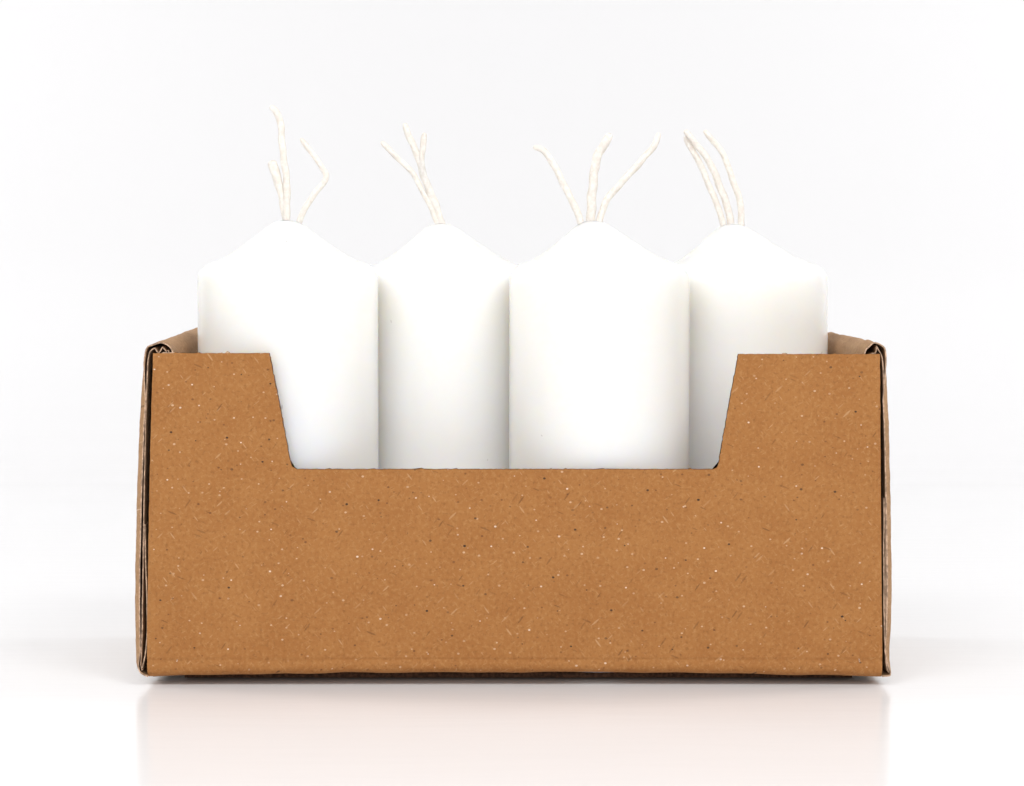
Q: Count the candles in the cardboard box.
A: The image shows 4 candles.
